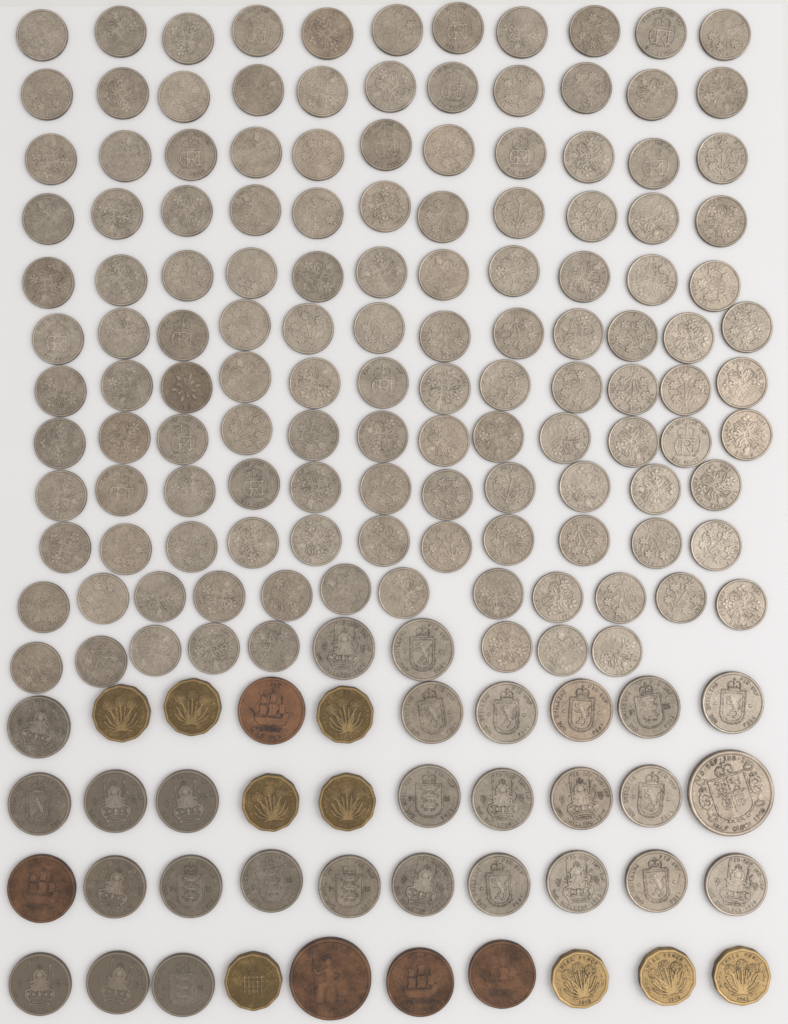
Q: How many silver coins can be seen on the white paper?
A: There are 161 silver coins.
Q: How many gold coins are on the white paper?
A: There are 9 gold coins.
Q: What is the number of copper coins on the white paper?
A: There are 5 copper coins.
